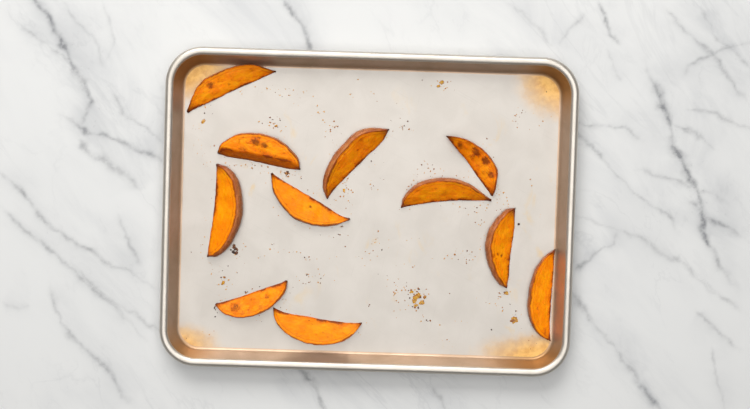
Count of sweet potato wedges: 11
